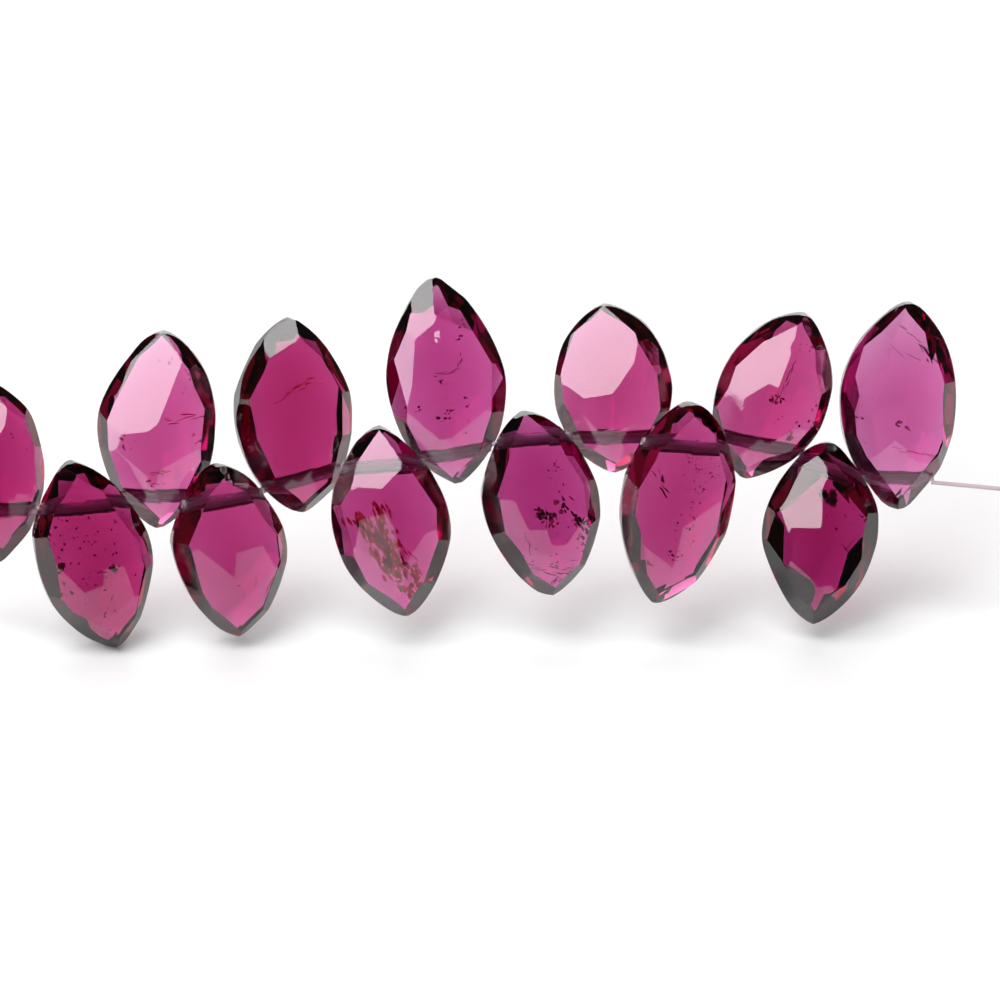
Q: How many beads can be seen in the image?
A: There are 13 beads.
